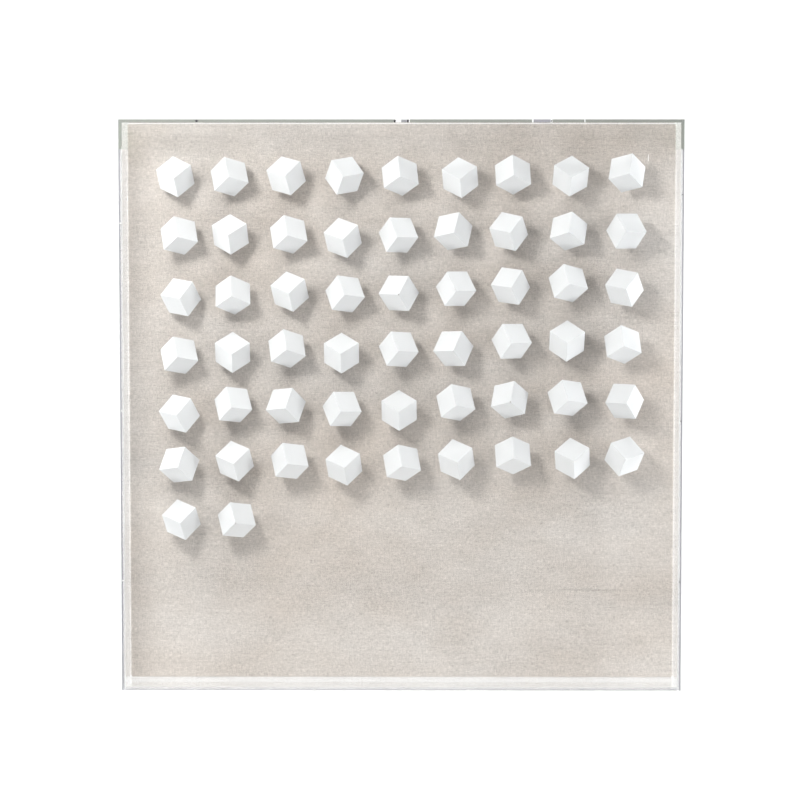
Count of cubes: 56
